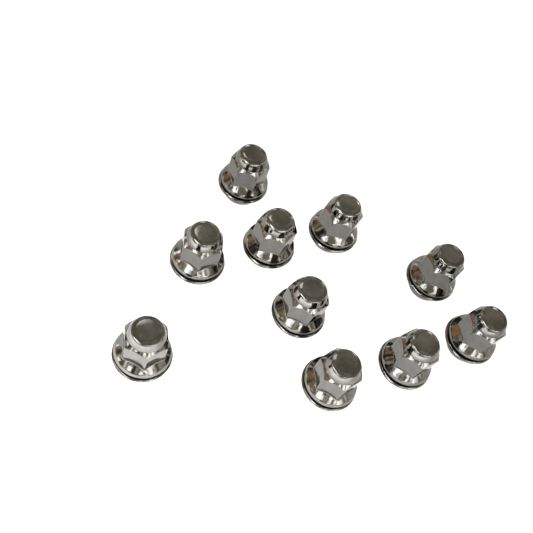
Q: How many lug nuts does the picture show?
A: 10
